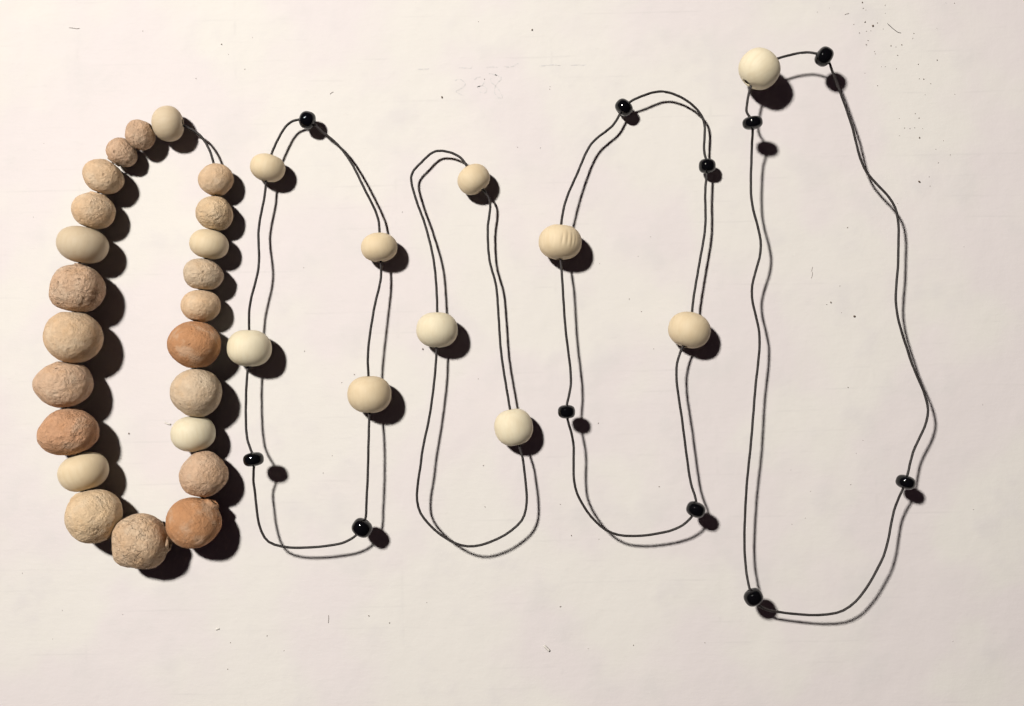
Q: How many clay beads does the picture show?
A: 18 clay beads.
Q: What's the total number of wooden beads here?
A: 15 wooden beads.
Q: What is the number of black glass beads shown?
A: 11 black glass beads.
